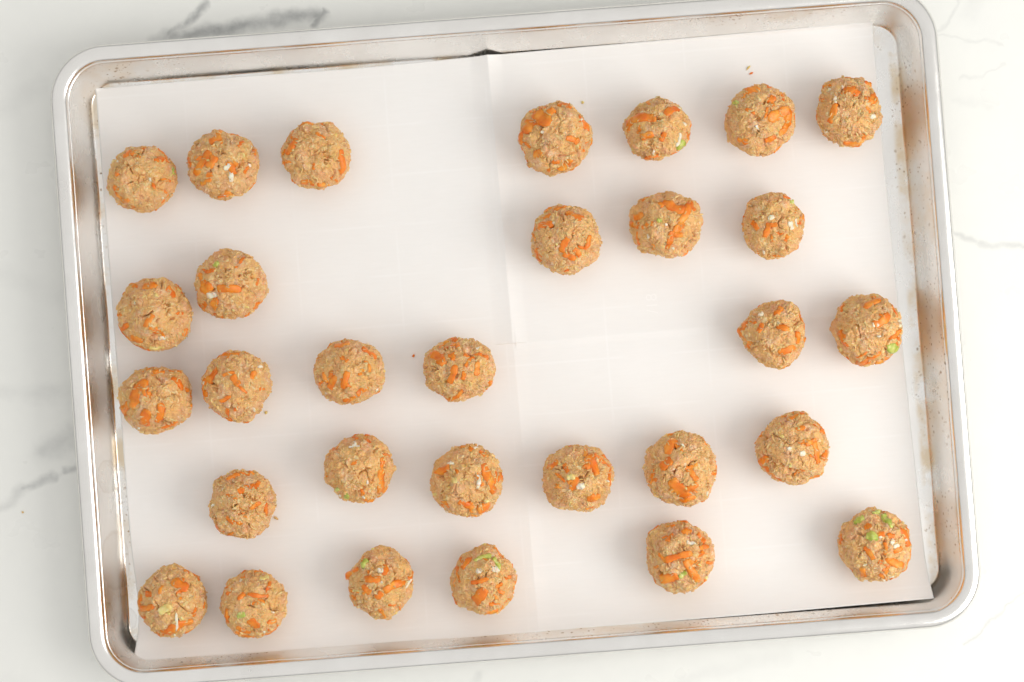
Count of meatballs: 30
